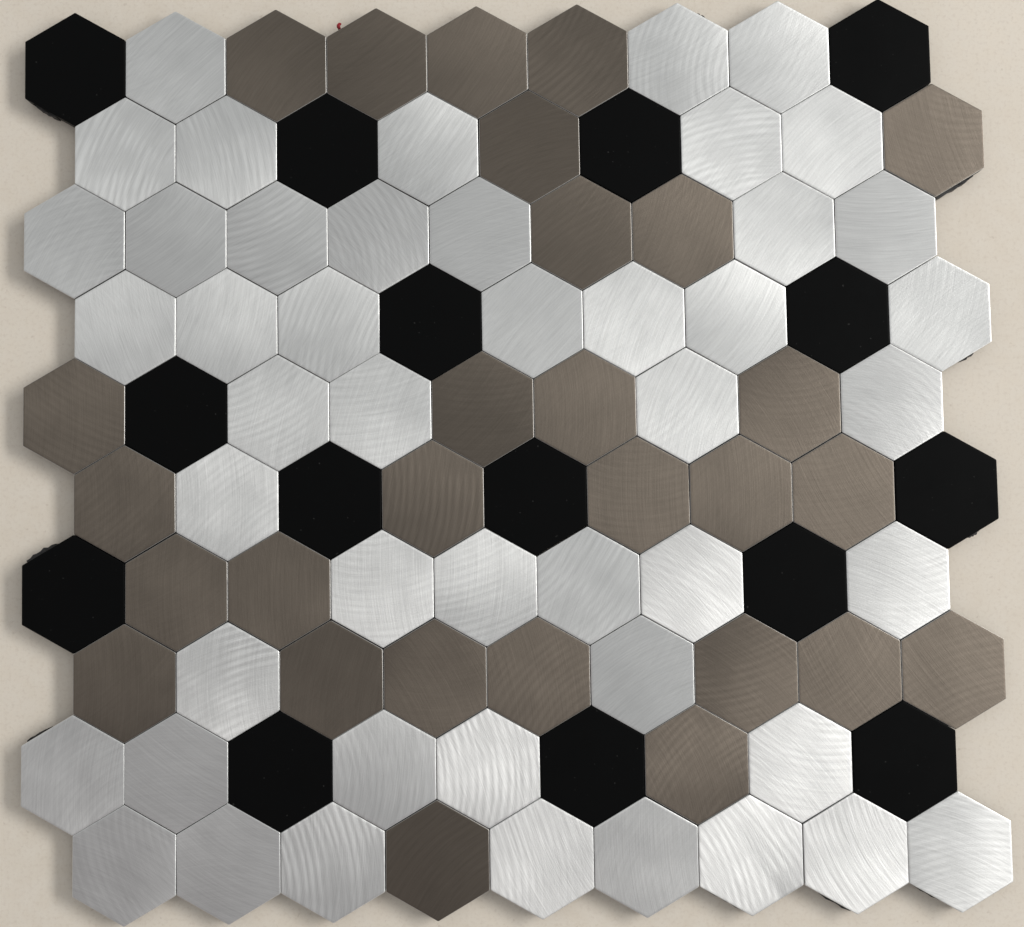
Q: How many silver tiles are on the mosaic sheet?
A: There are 47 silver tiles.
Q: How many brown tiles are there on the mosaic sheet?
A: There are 28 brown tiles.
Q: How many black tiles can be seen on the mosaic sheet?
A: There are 15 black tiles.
